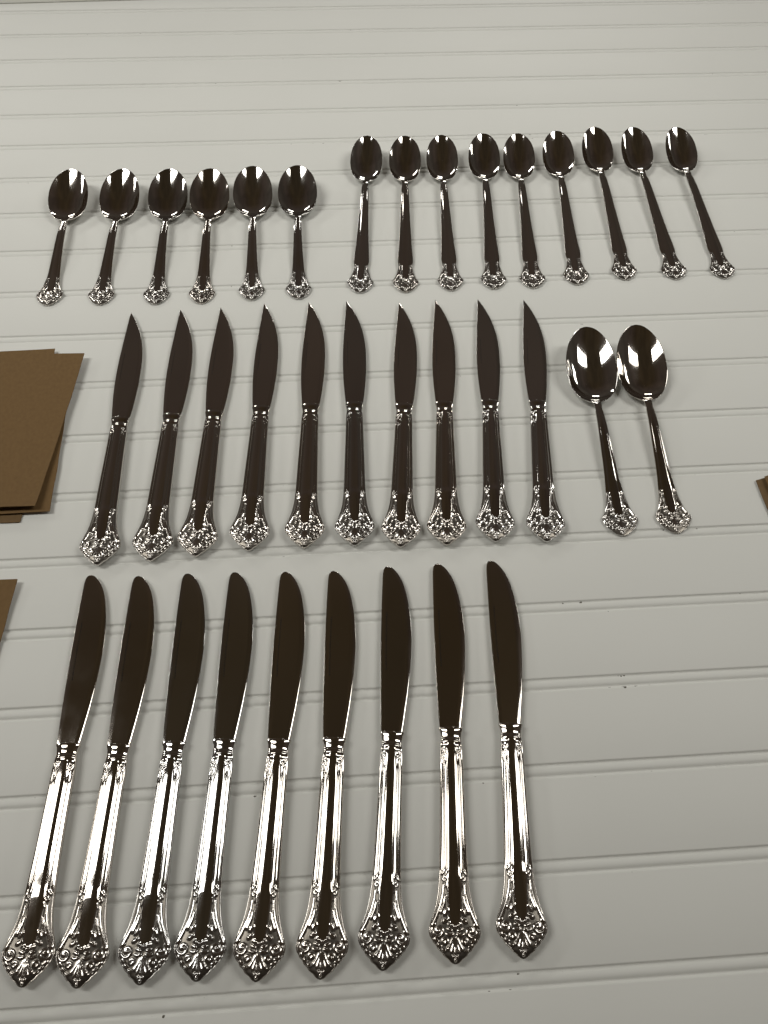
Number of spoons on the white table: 17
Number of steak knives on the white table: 10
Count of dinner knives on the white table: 9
